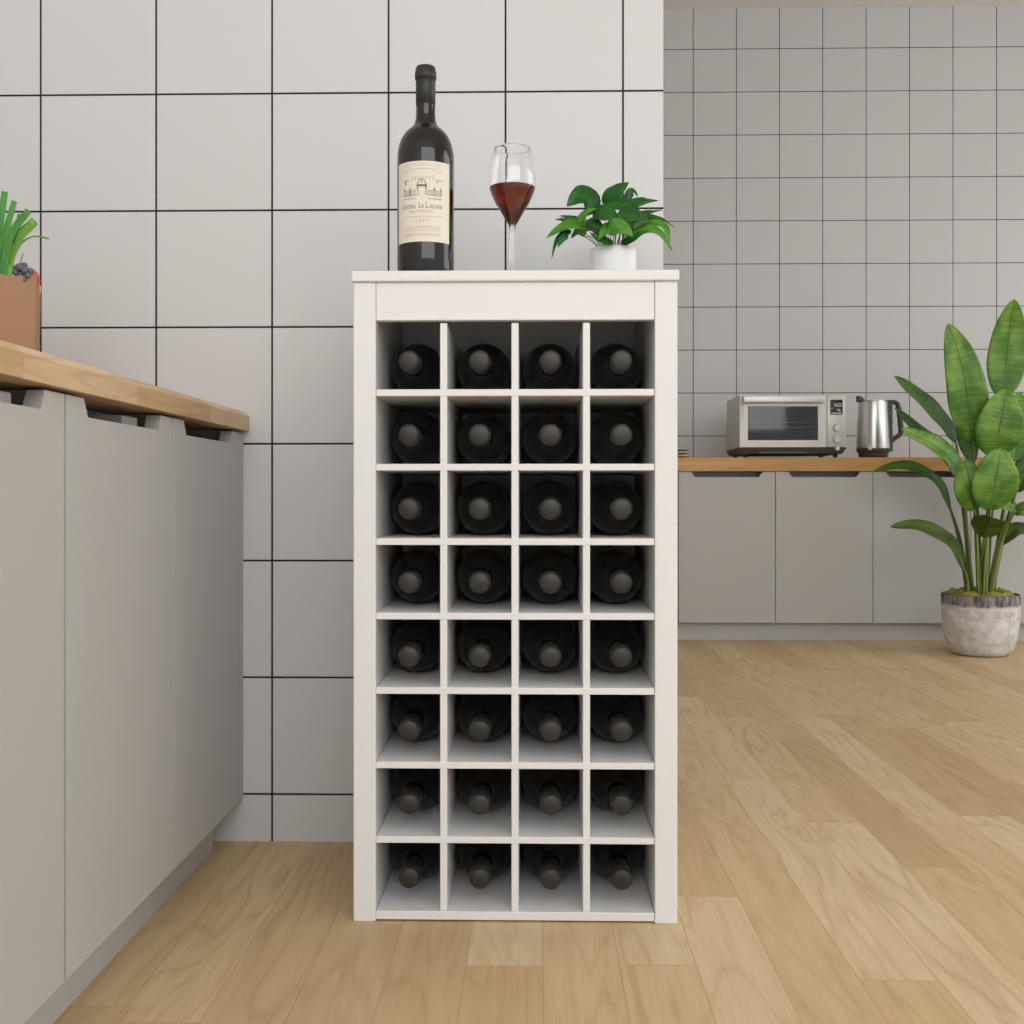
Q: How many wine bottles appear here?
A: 33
